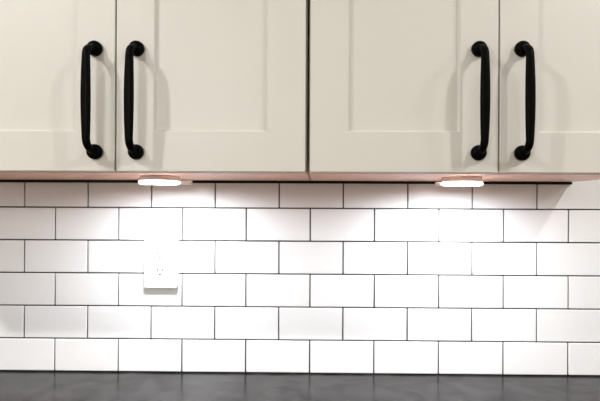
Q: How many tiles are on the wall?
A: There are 60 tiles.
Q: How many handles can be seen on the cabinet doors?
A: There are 4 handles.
